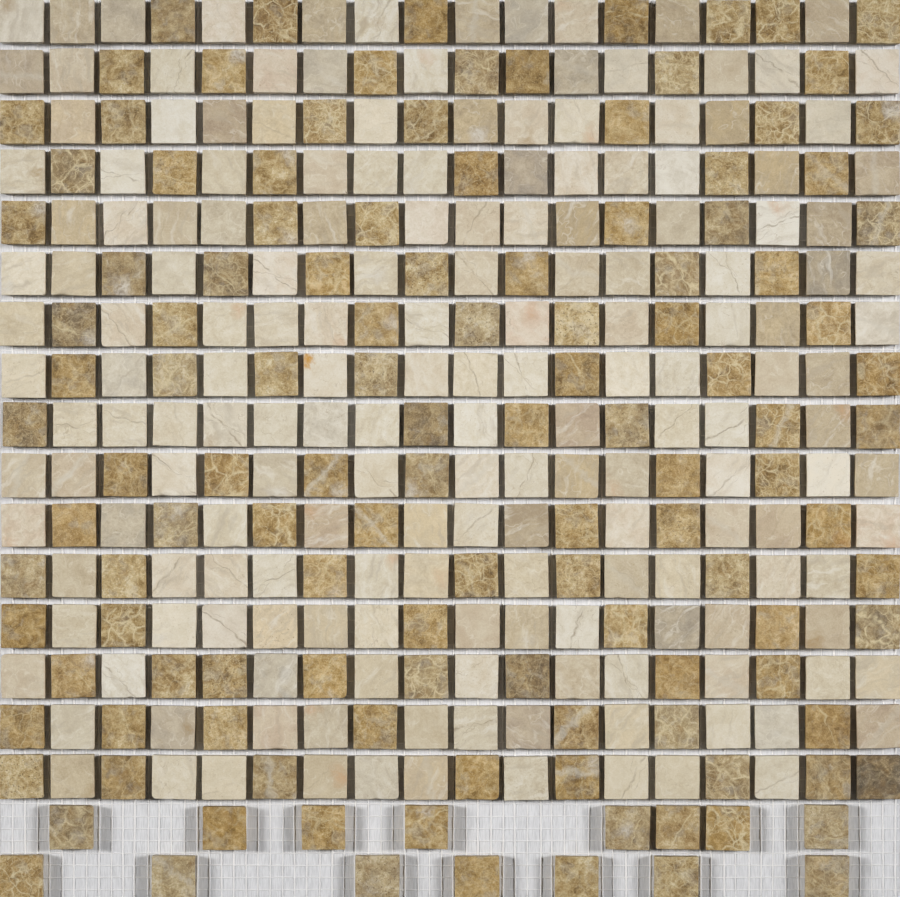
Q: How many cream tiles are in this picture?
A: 179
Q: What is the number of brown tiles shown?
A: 124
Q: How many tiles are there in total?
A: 303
